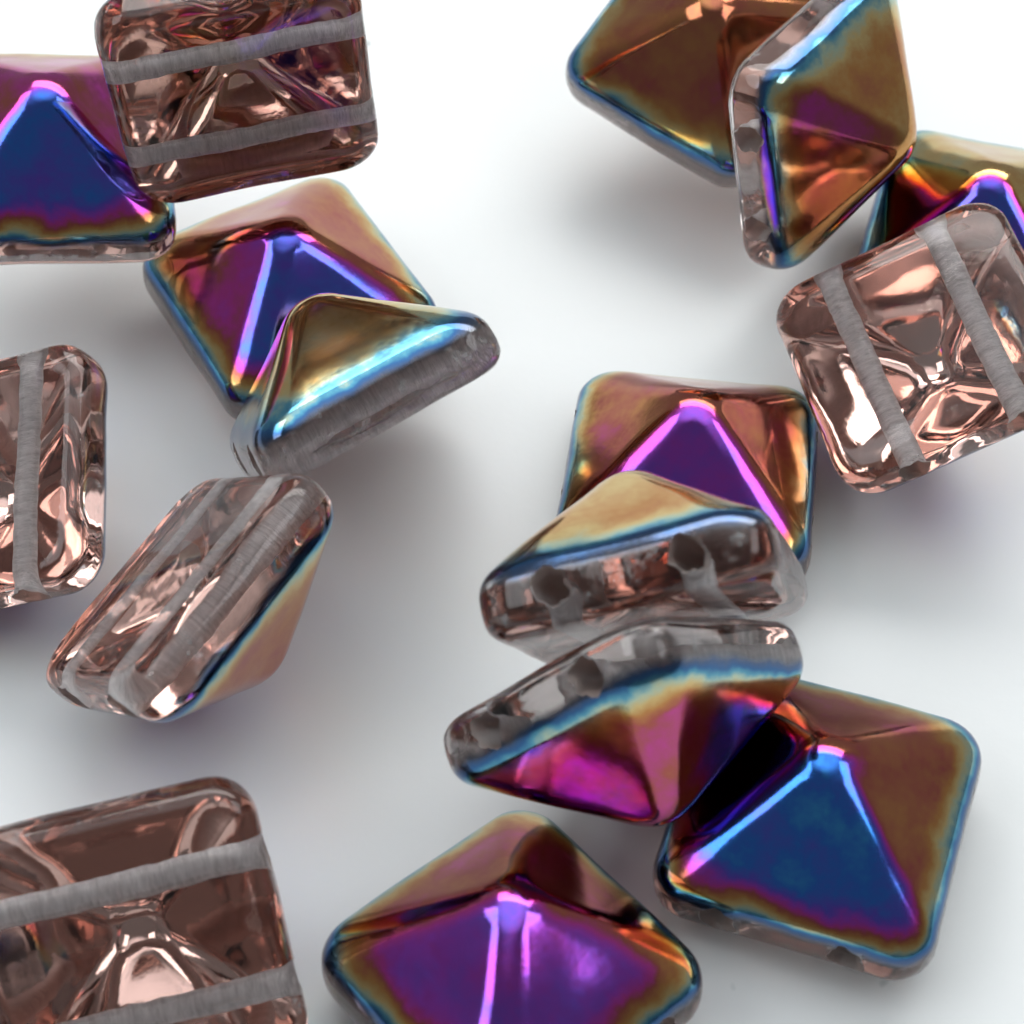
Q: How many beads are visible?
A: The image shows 16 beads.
